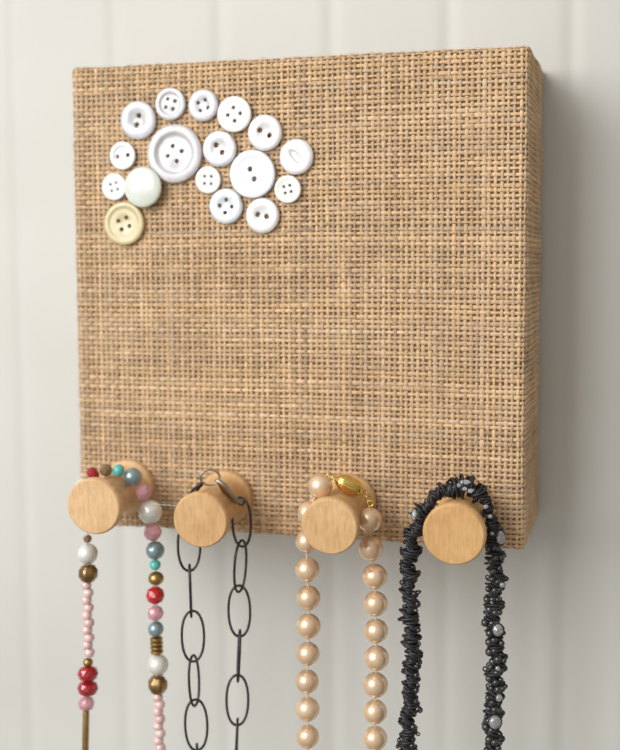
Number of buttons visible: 17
